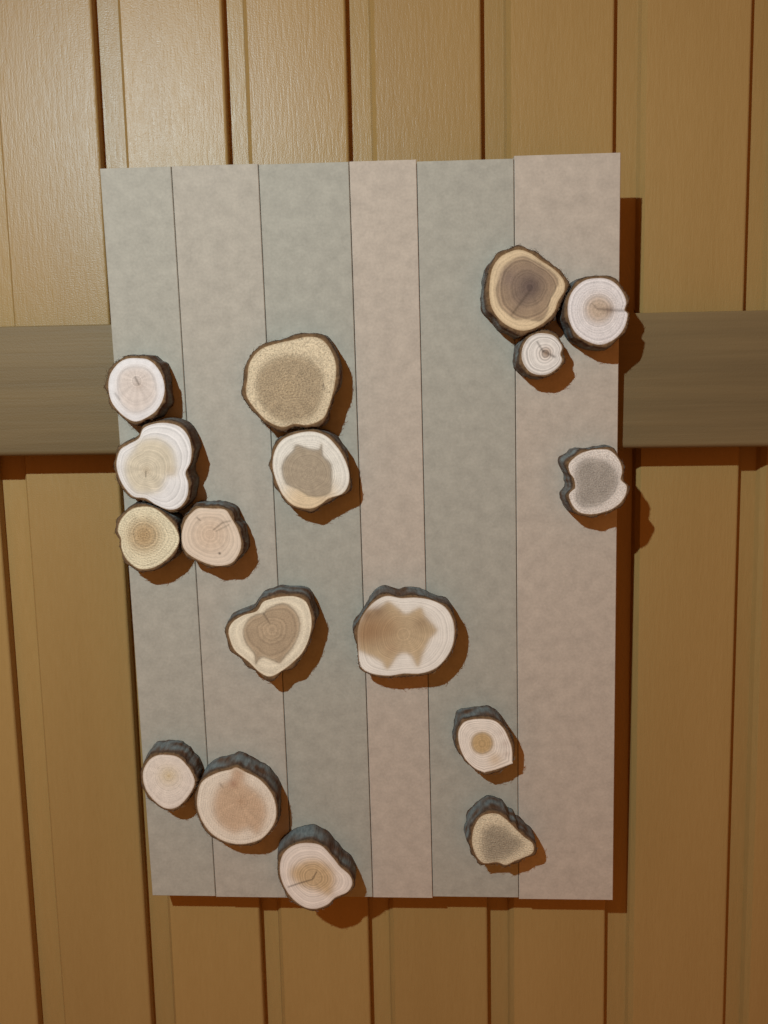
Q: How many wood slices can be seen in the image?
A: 17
